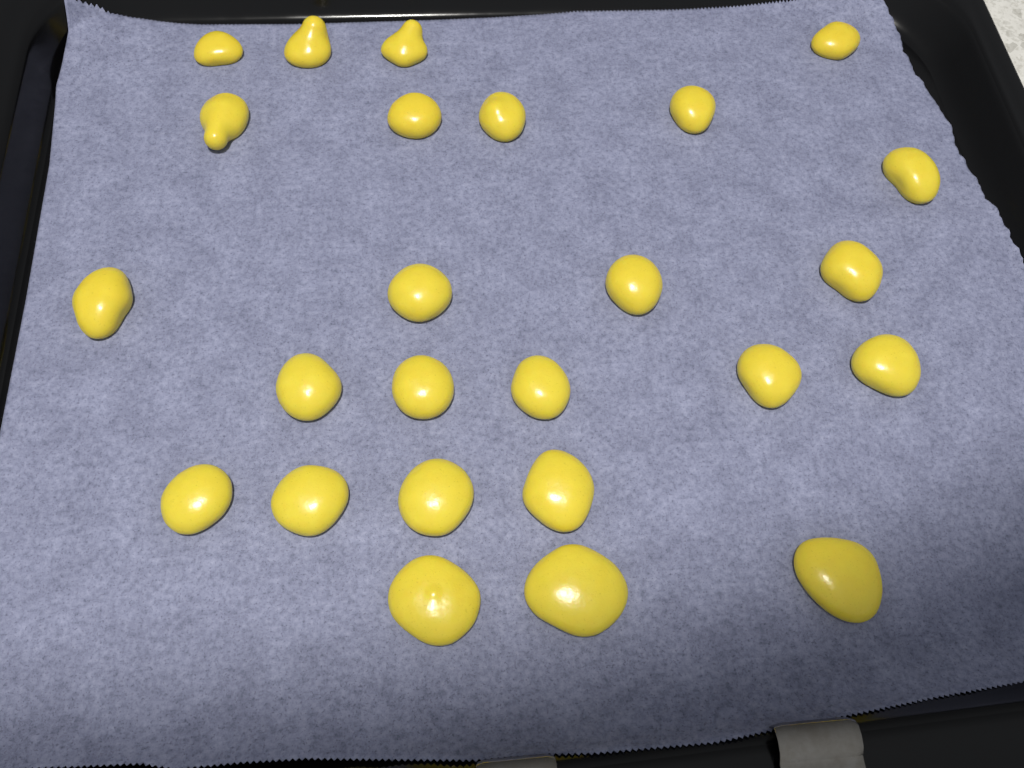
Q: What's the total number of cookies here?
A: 25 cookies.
